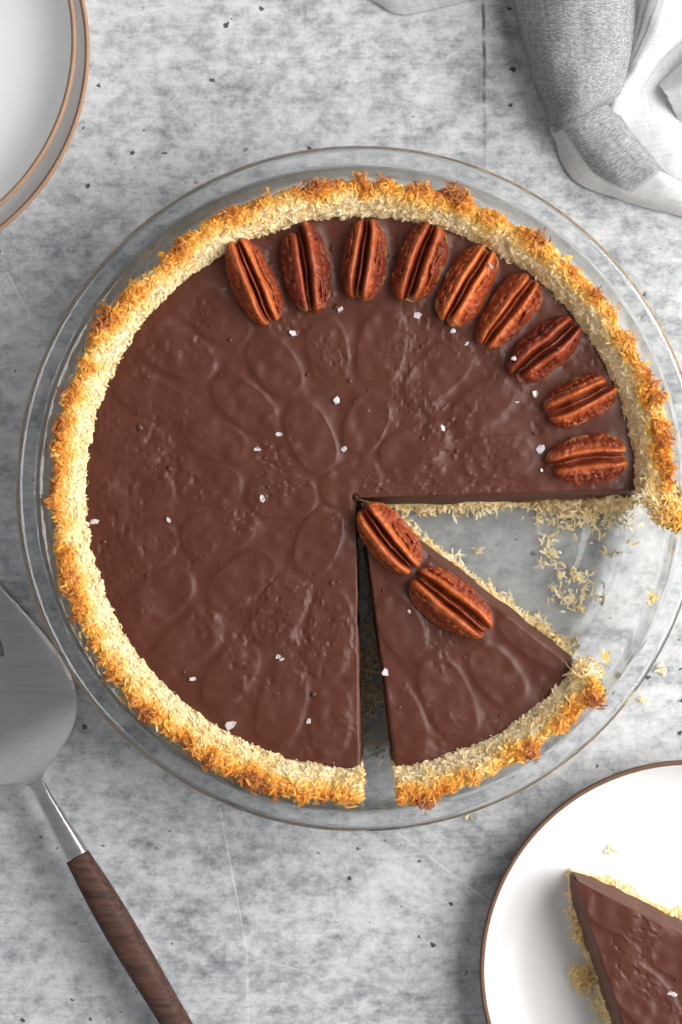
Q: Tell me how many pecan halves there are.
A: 11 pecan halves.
